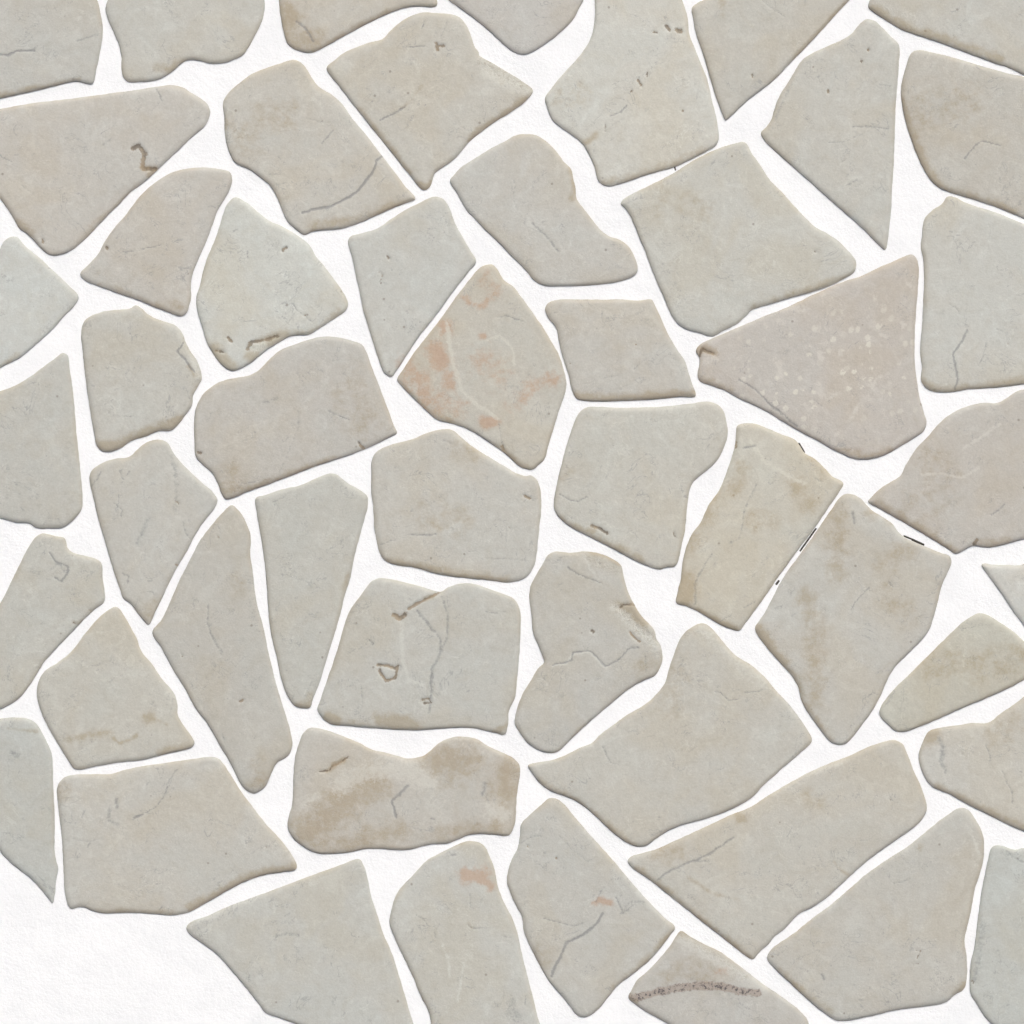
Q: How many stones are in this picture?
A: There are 51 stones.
